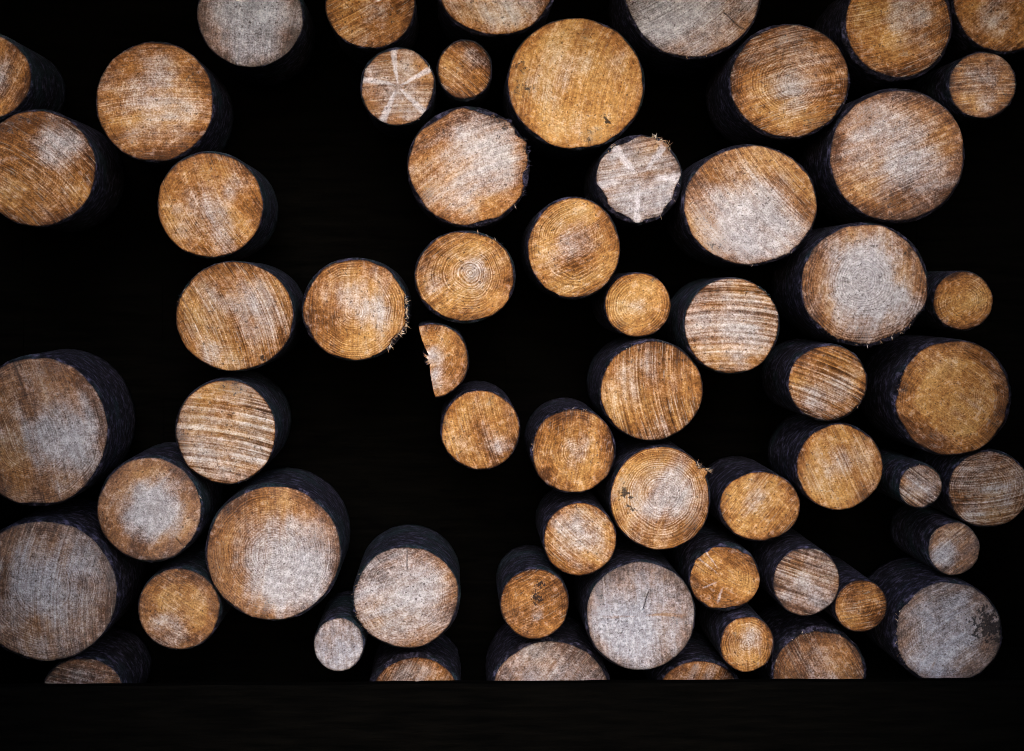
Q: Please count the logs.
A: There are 60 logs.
